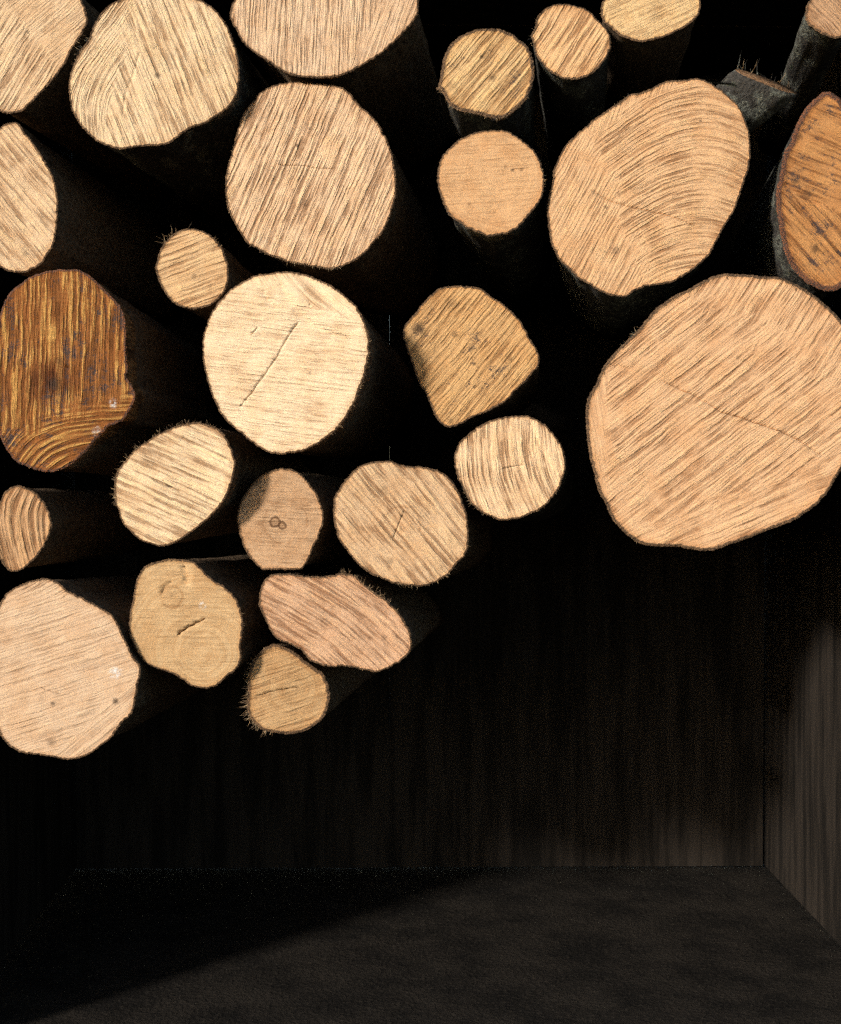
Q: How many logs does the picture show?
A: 26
